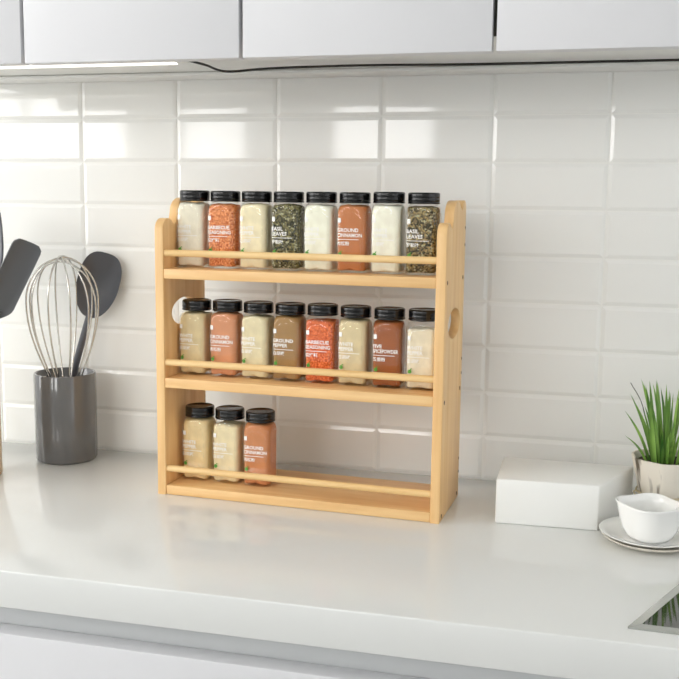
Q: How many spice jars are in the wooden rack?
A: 19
